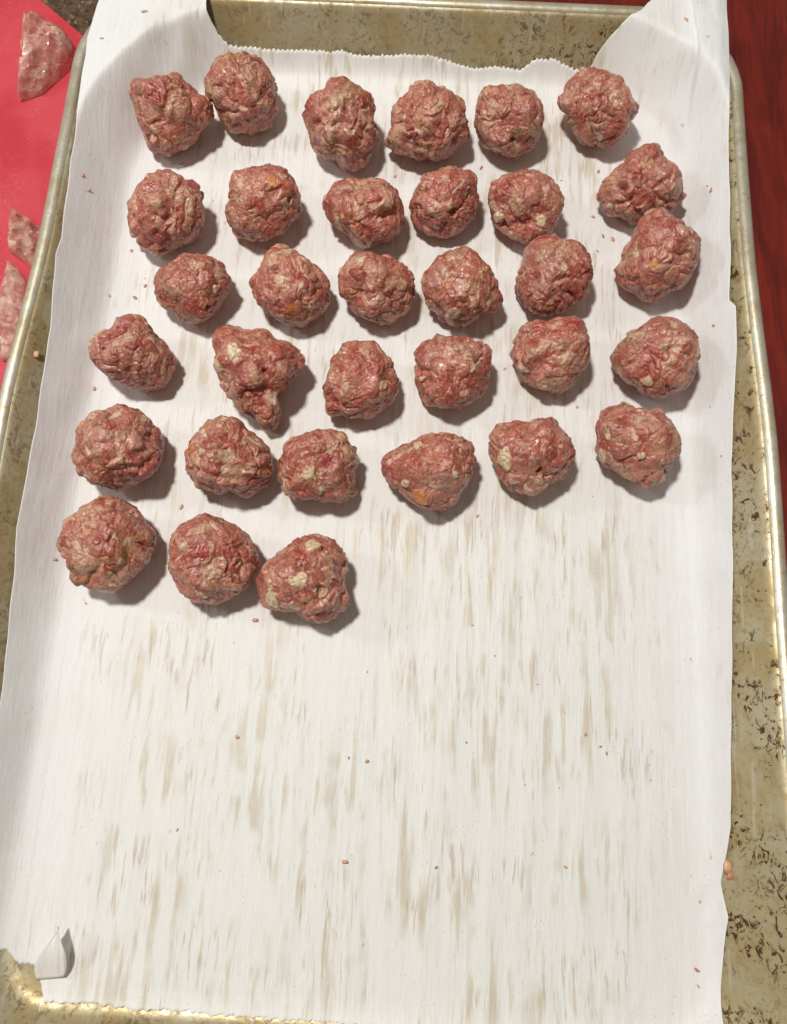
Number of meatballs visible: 33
